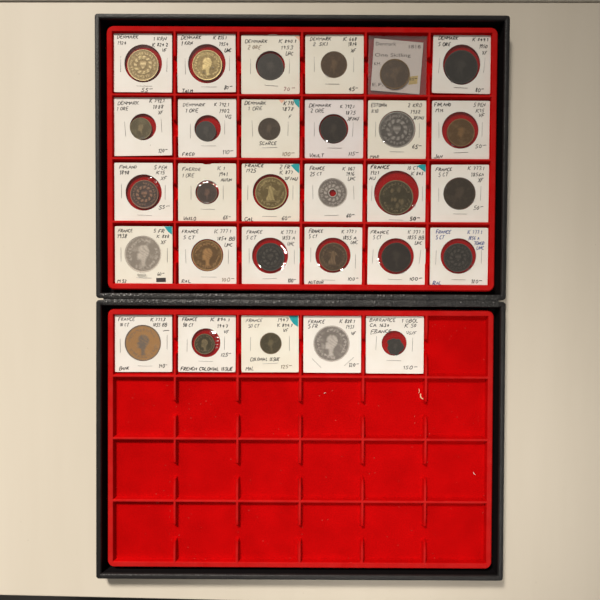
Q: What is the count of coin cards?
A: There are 29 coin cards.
